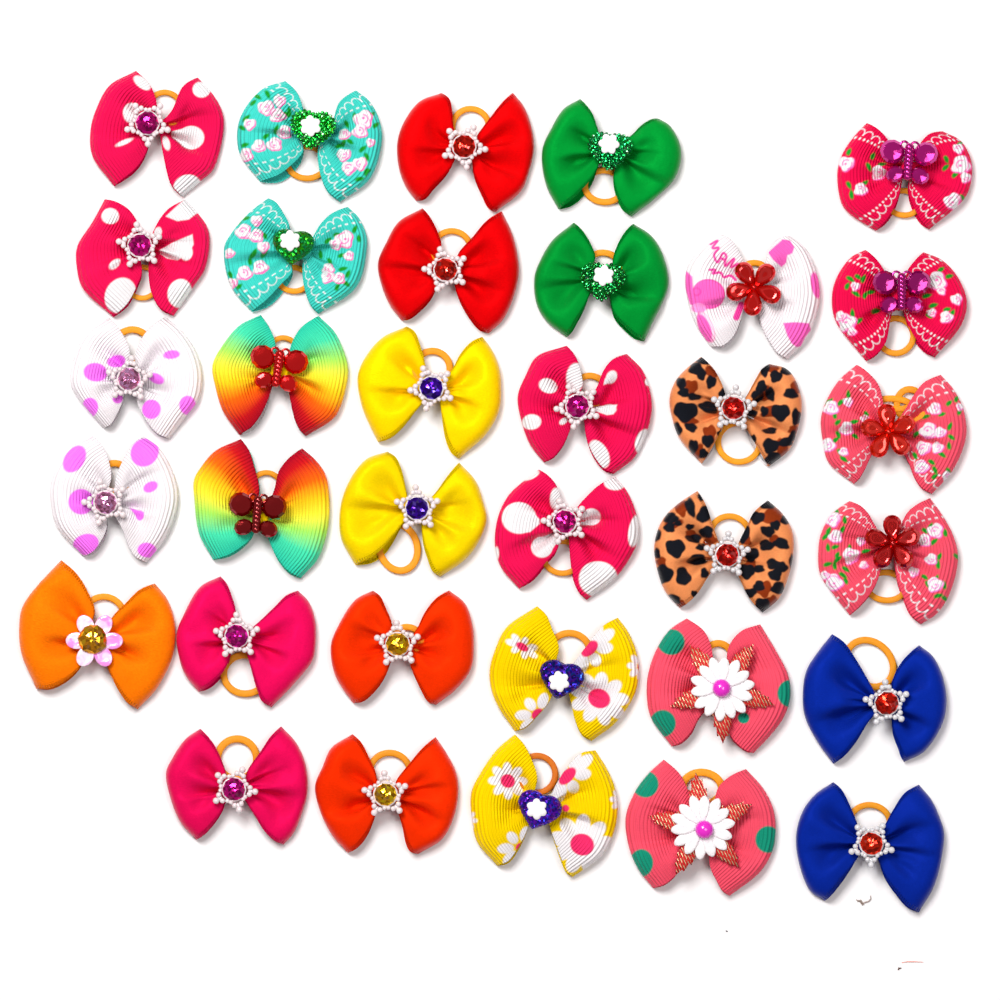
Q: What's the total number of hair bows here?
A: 34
